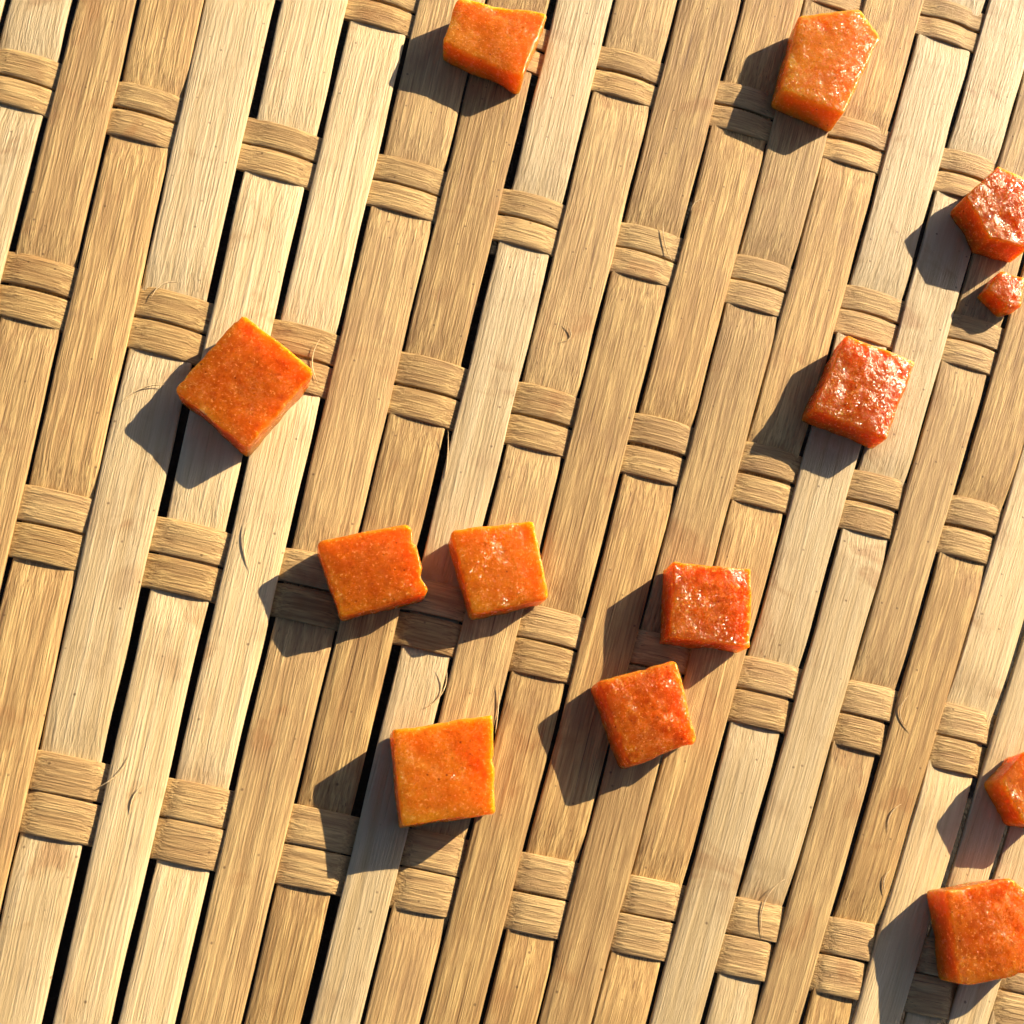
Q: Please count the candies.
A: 13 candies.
